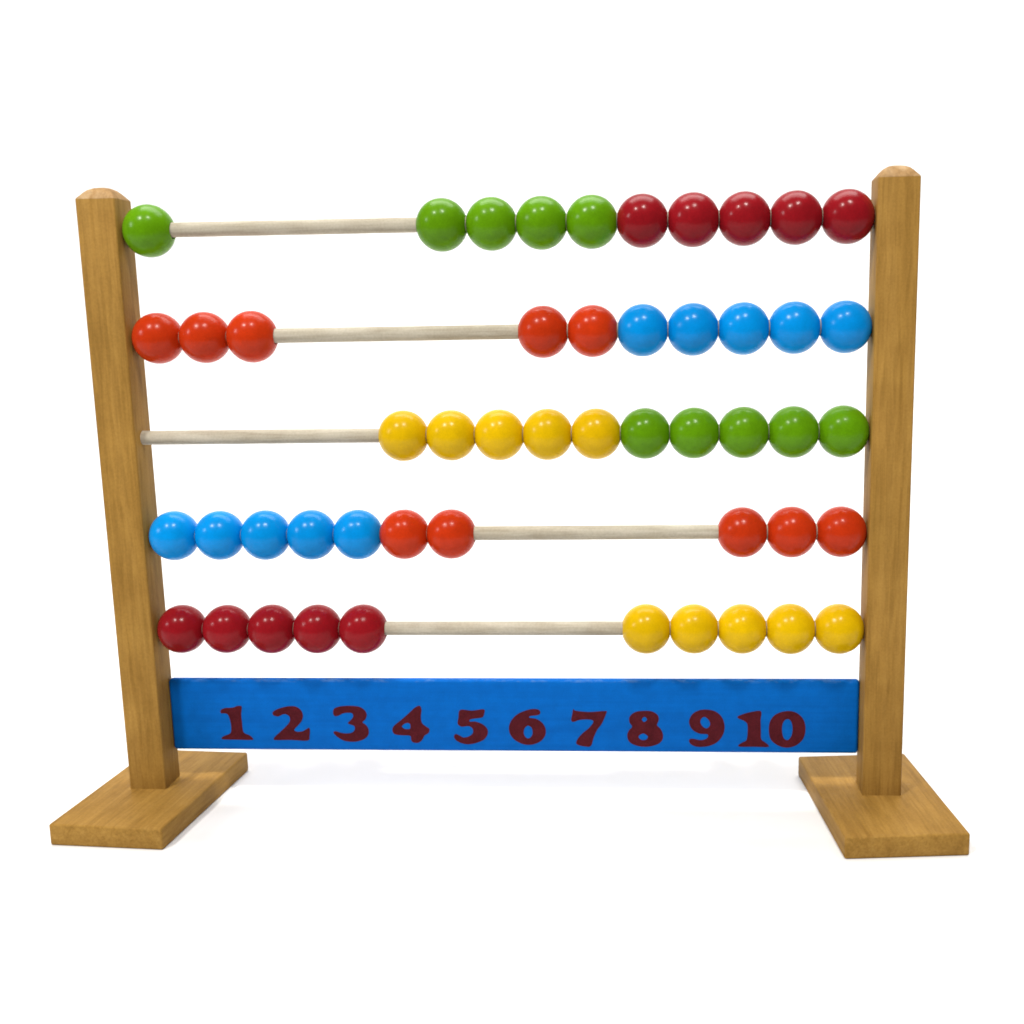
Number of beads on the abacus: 50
